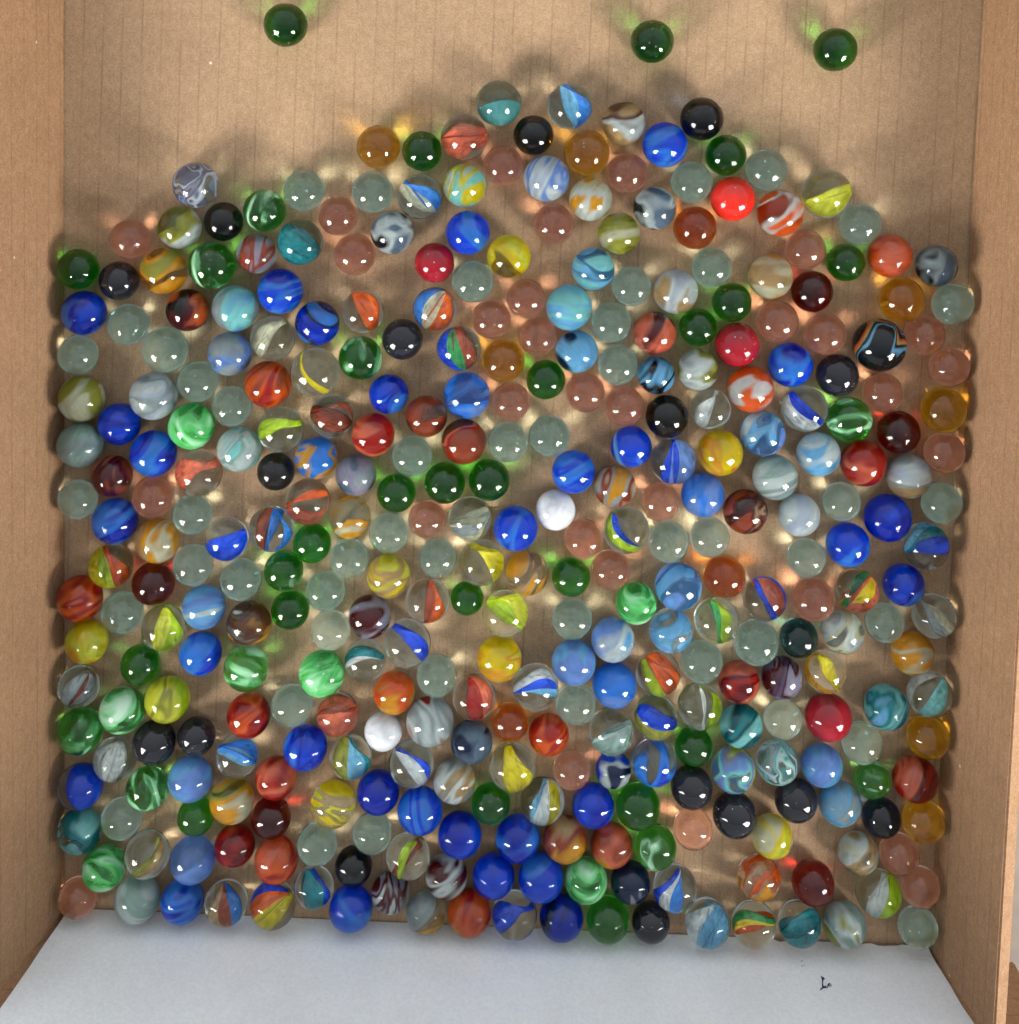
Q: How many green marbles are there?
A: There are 39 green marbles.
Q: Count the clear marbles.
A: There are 47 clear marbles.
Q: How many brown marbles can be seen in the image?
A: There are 30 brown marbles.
